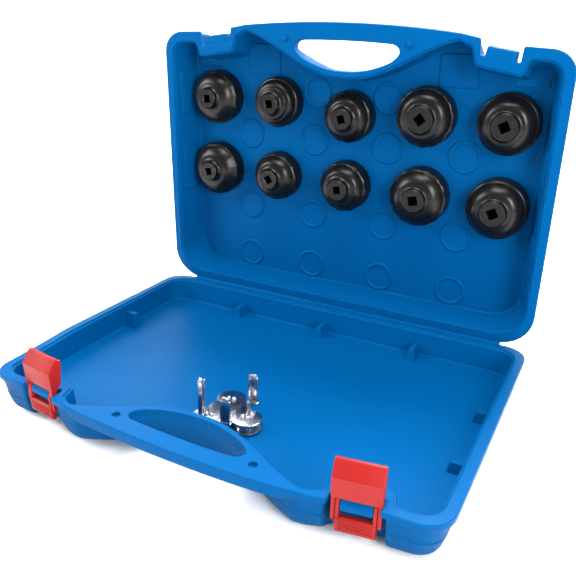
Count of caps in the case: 10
